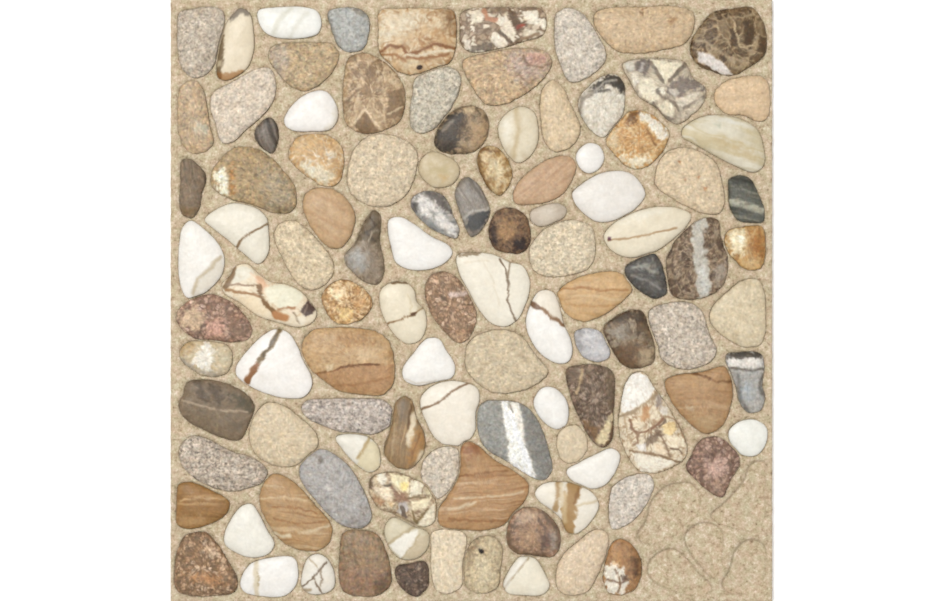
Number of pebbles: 106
